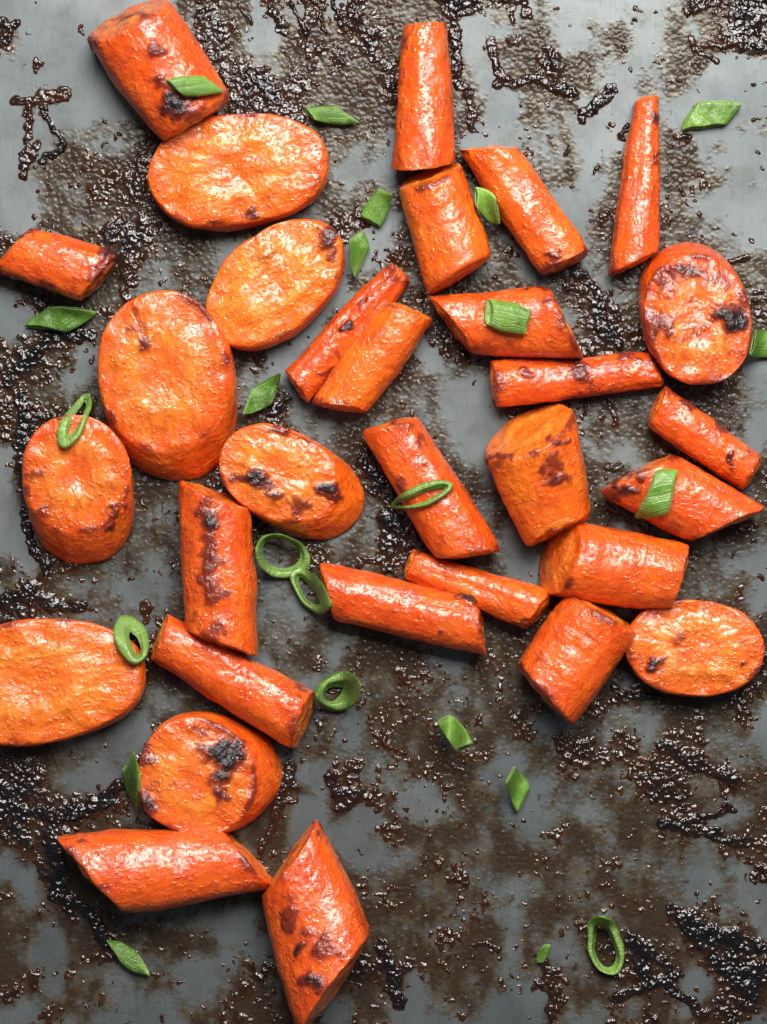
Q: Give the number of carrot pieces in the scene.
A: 31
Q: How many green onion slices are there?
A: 23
